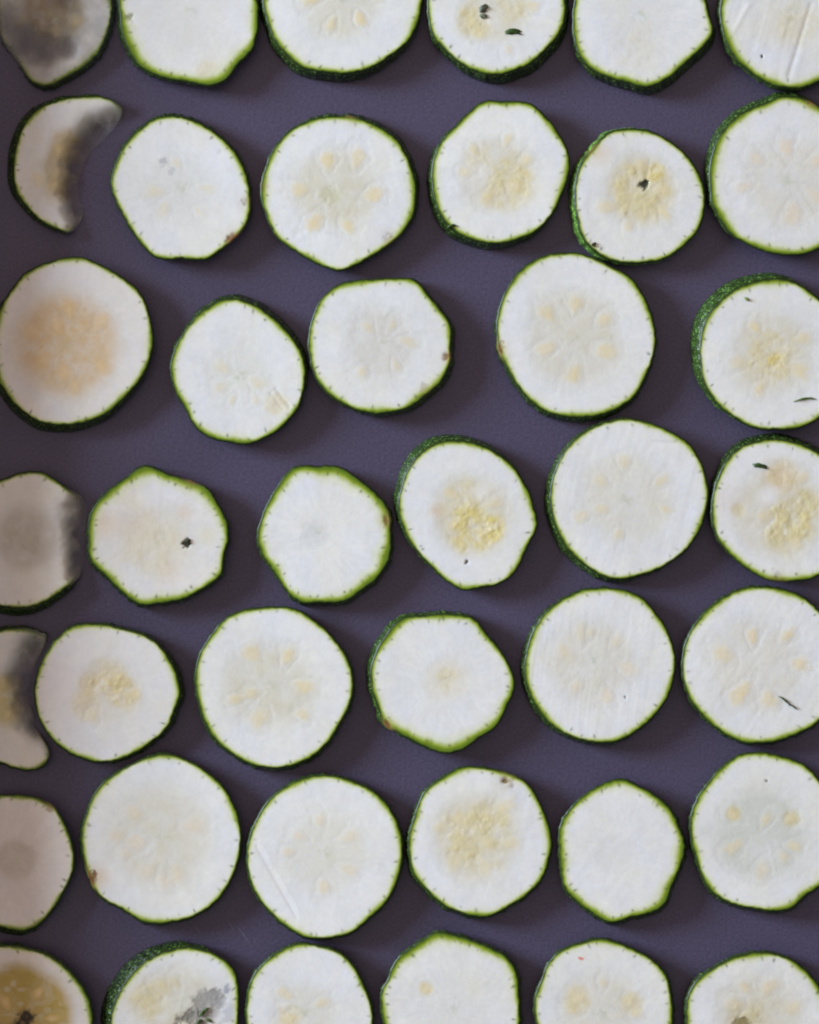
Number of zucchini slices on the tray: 41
